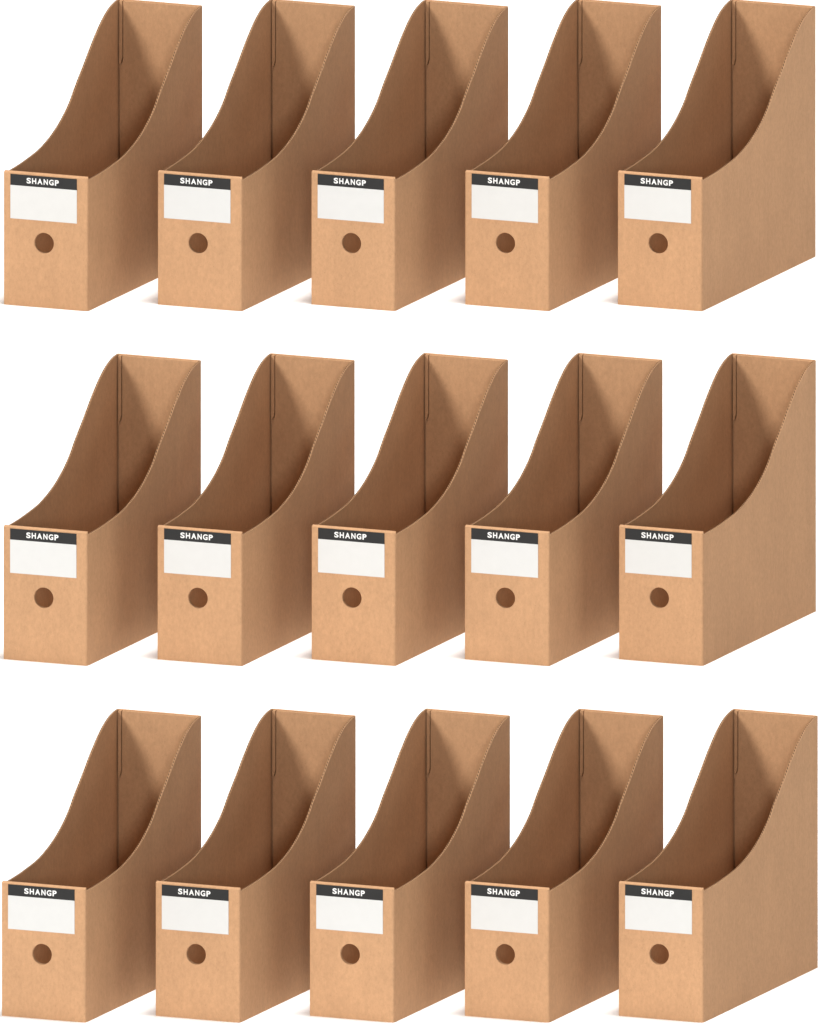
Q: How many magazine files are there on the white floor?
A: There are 15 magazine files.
